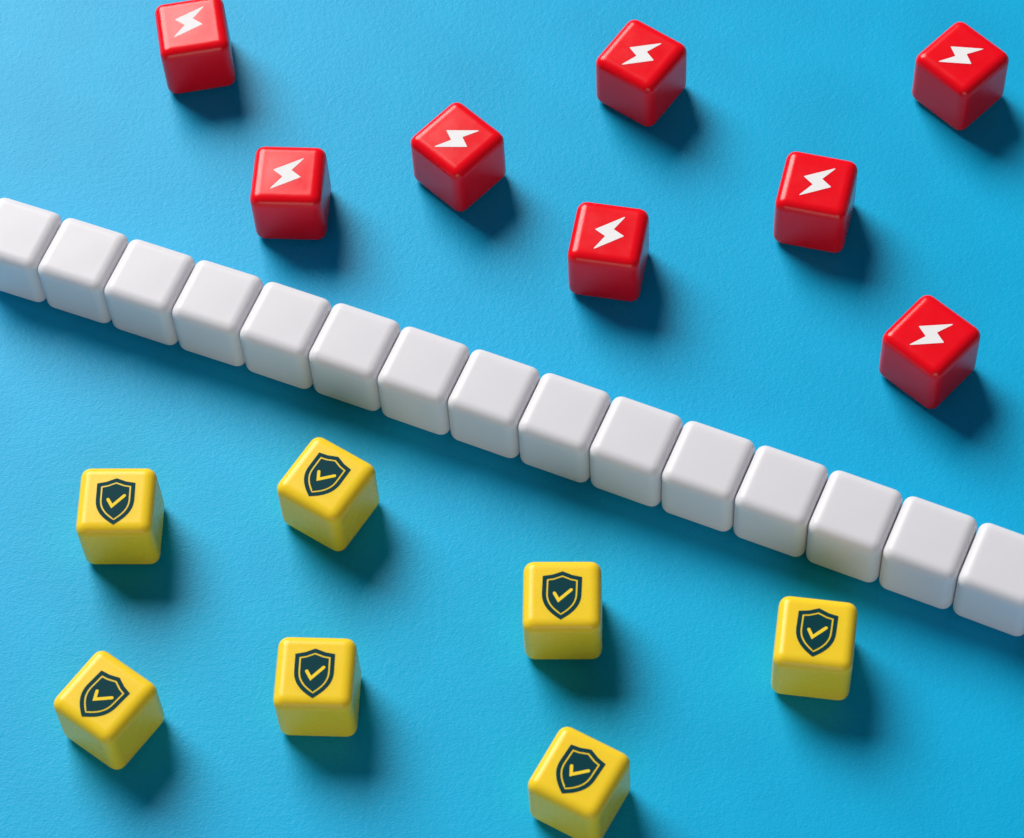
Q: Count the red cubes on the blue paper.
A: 8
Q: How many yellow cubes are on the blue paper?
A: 7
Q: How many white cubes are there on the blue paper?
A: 15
